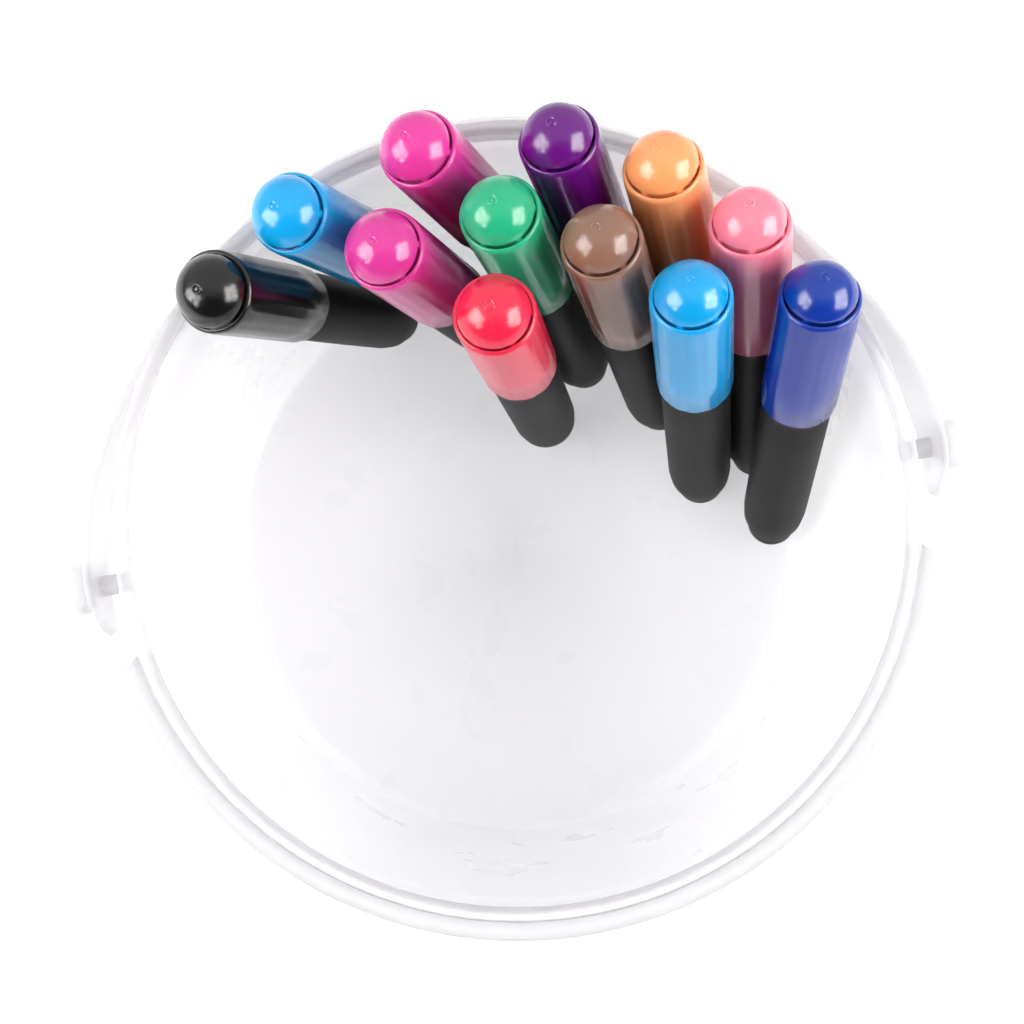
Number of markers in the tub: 12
